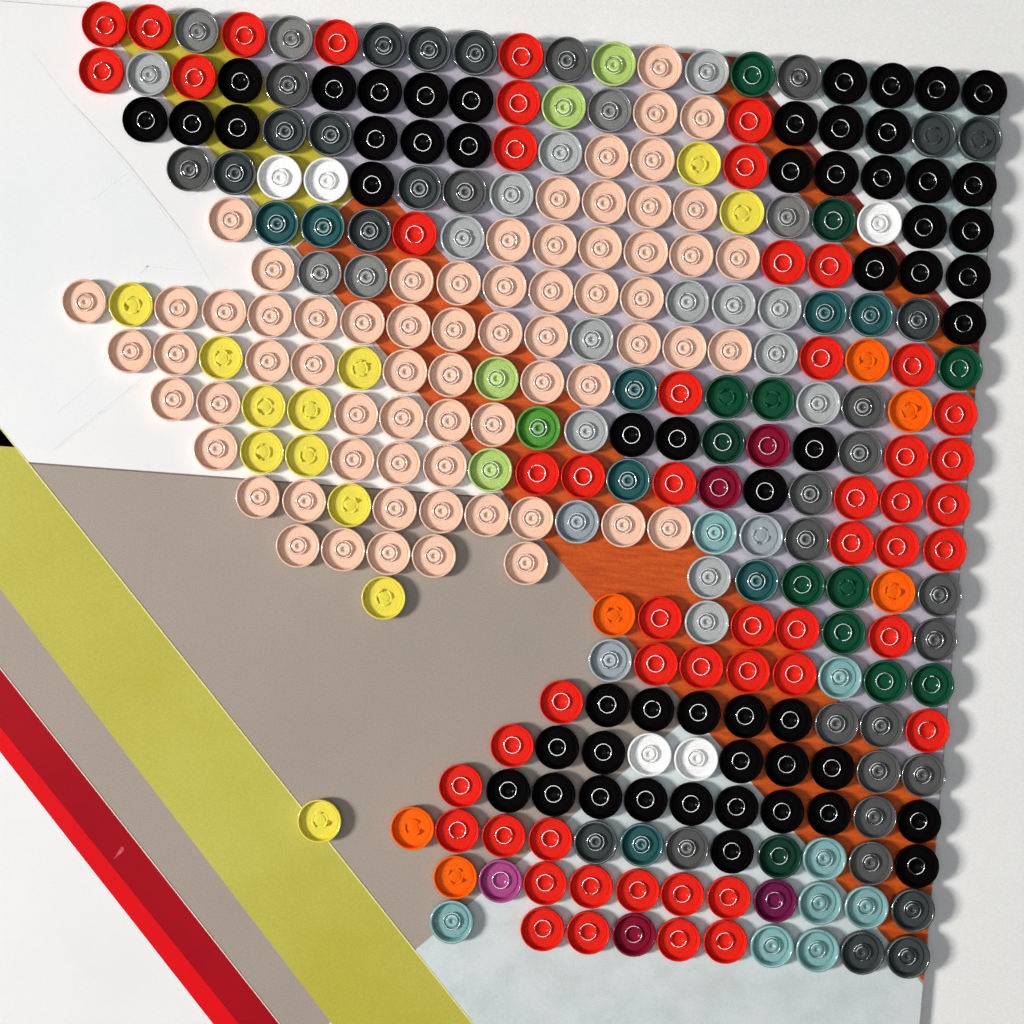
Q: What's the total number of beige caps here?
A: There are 67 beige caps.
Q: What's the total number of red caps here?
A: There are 53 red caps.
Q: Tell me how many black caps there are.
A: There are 55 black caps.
